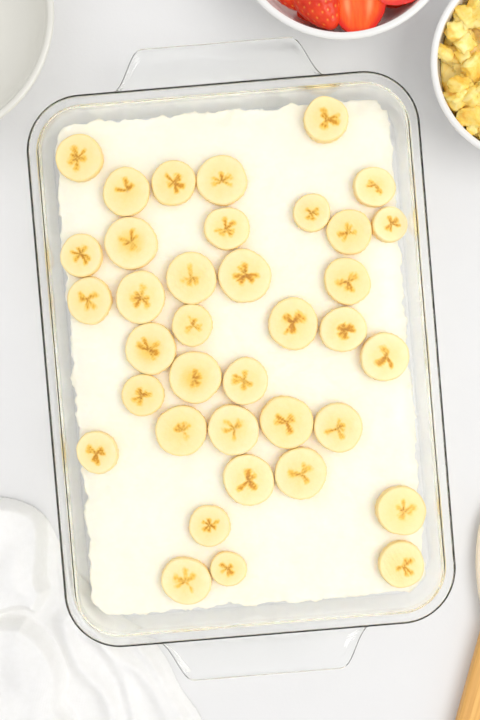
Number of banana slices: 37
